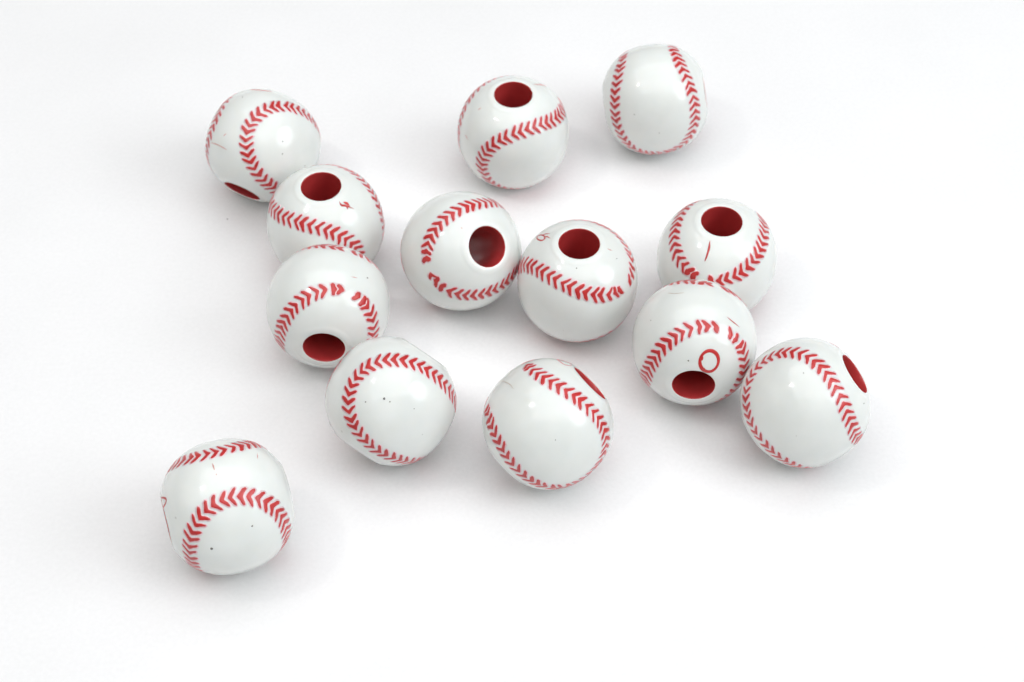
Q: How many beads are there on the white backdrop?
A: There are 13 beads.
